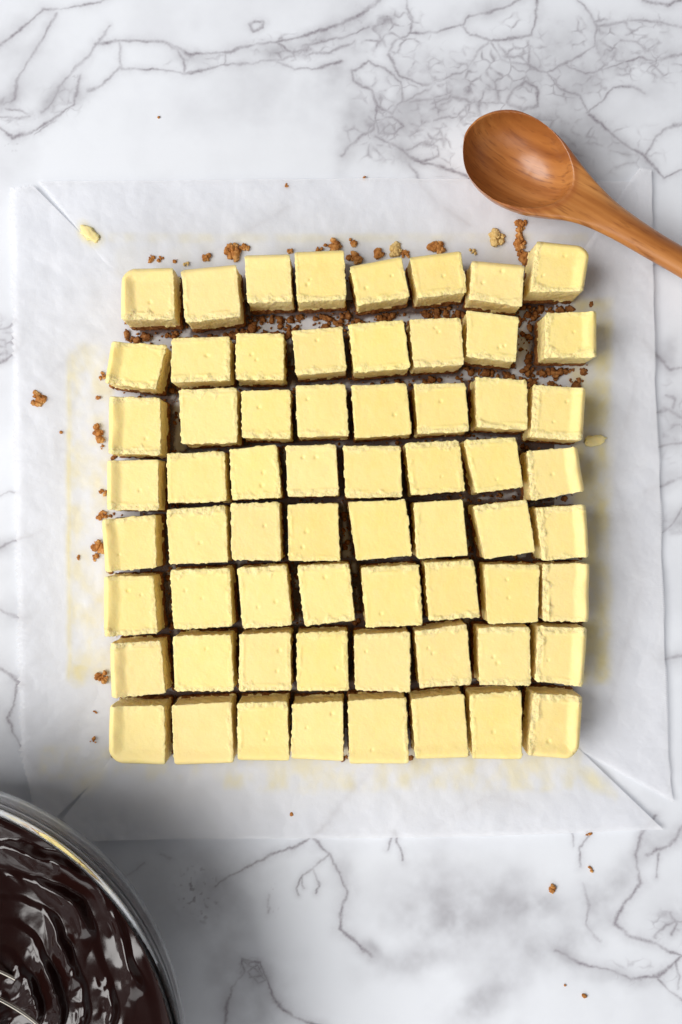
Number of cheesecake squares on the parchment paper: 64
